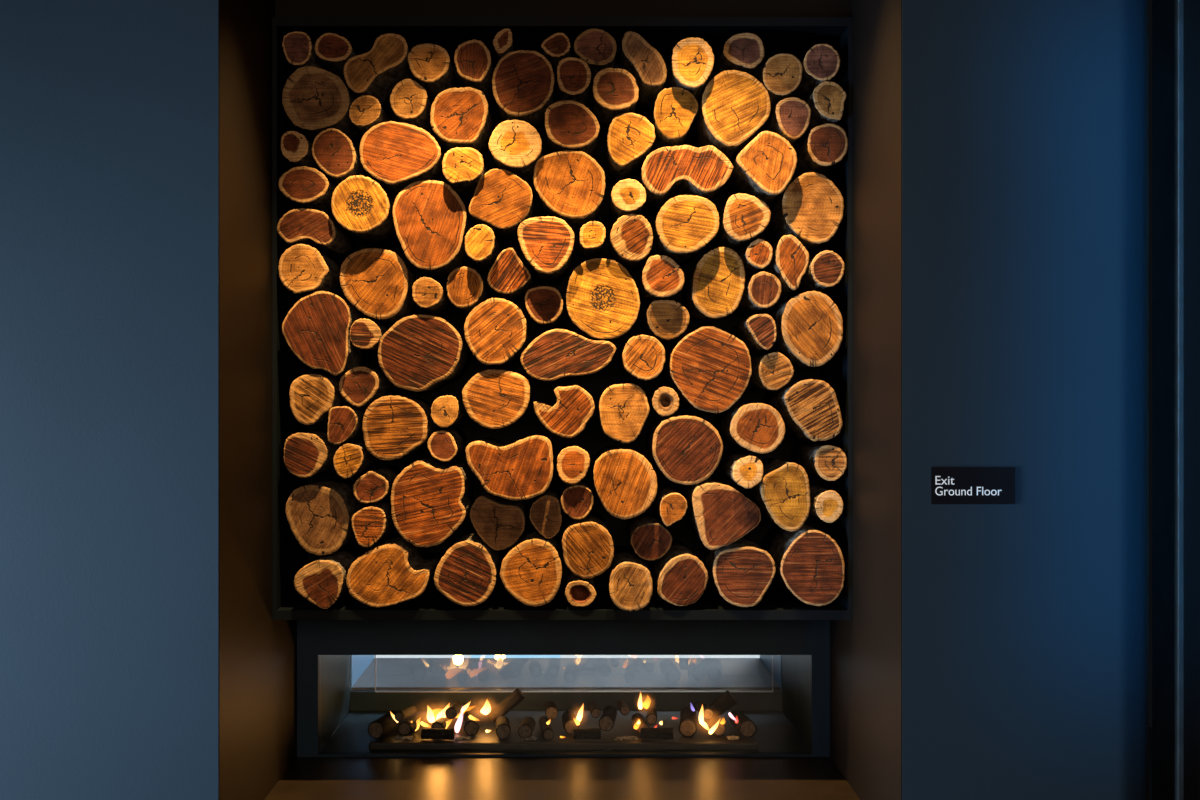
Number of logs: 114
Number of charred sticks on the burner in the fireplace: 25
